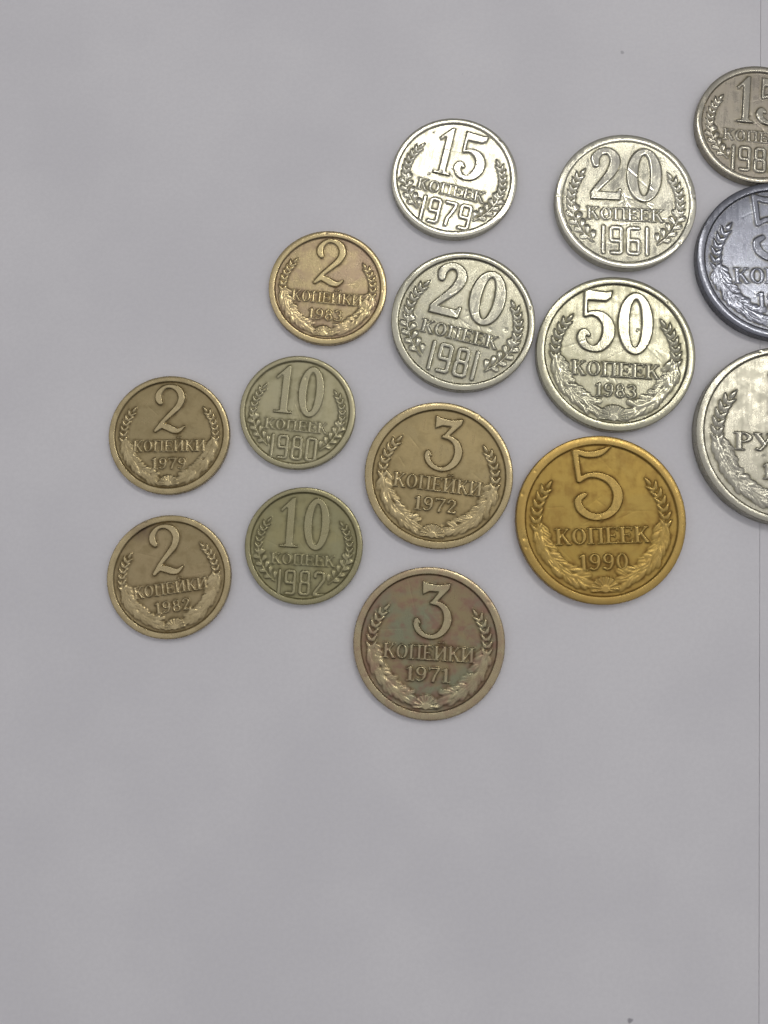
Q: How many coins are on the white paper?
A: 15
